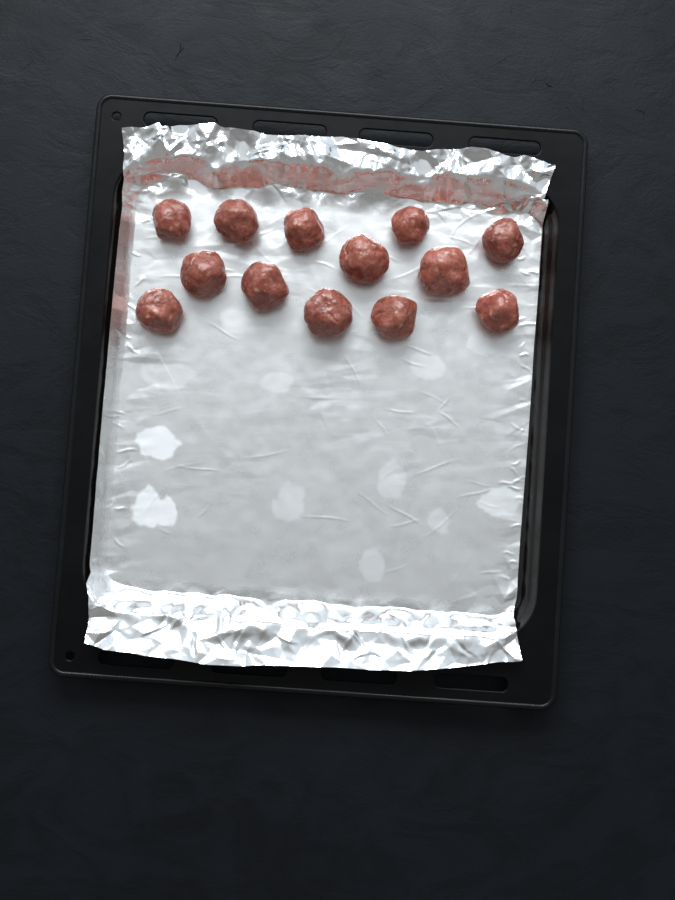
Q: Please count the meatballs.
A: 13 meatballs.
